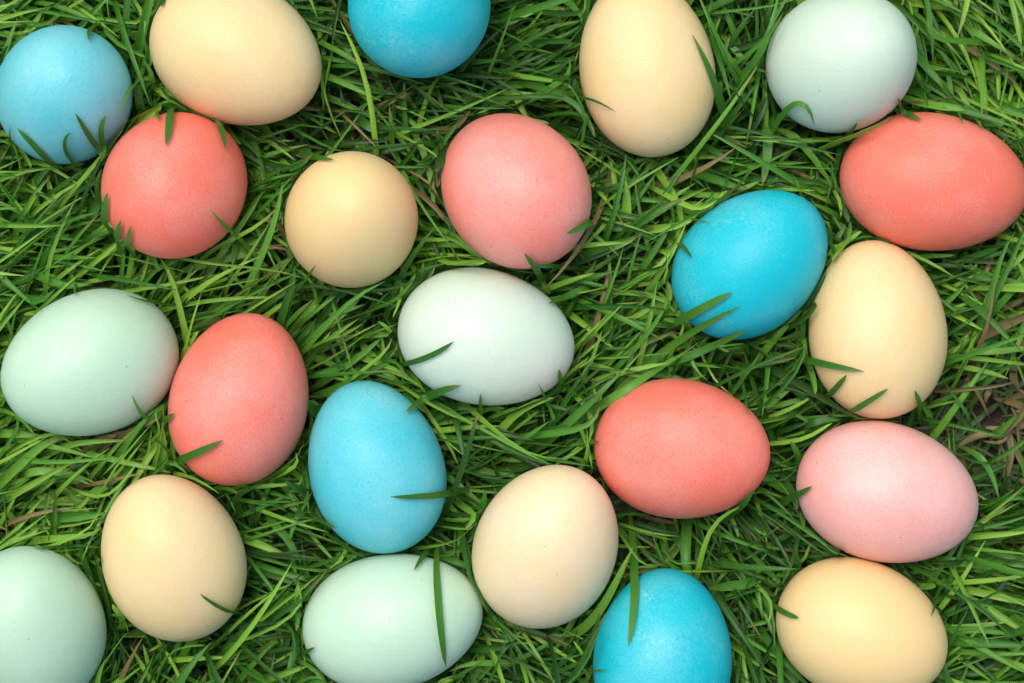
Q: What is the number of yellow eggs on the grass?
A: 7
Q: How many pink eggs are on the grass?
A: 6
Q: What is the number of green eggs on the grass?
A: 5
